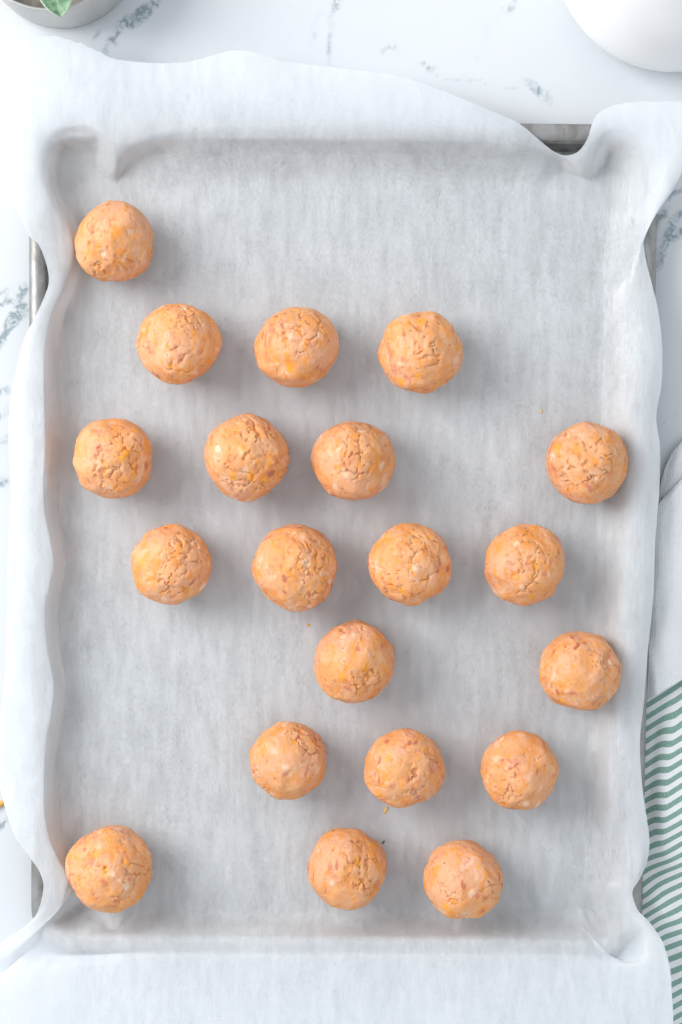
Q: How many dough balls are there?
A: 20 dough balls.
